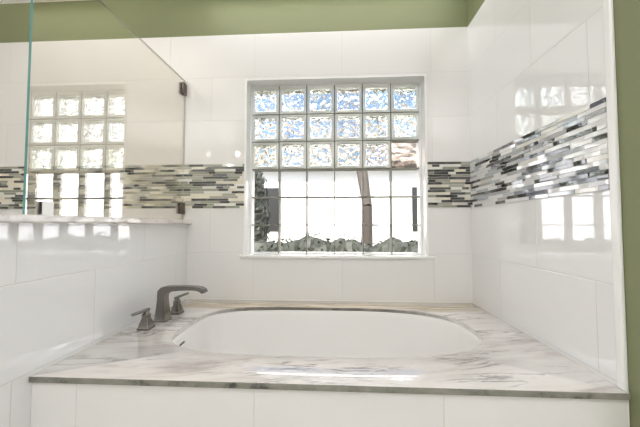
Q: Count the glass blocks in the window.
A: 17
